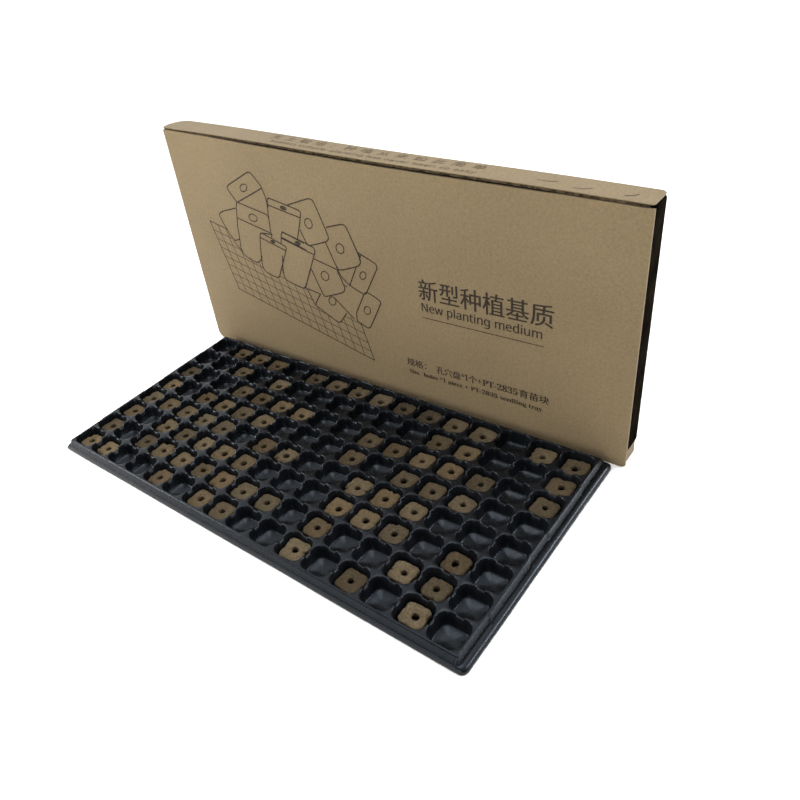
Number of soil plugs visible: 77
